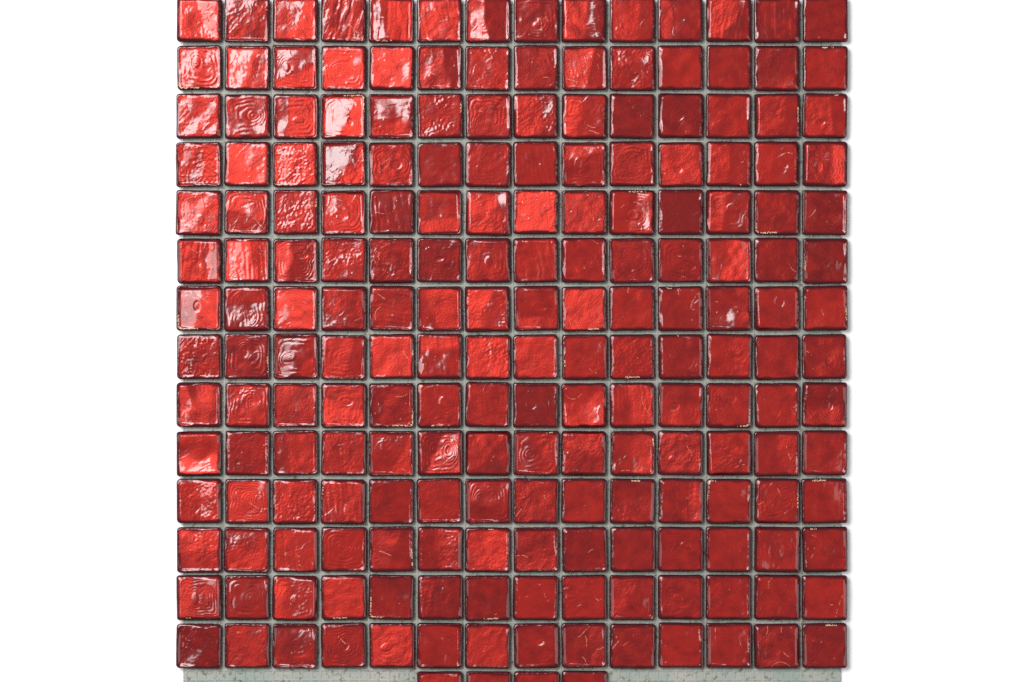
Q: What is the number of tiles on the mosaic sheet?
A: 200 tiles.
